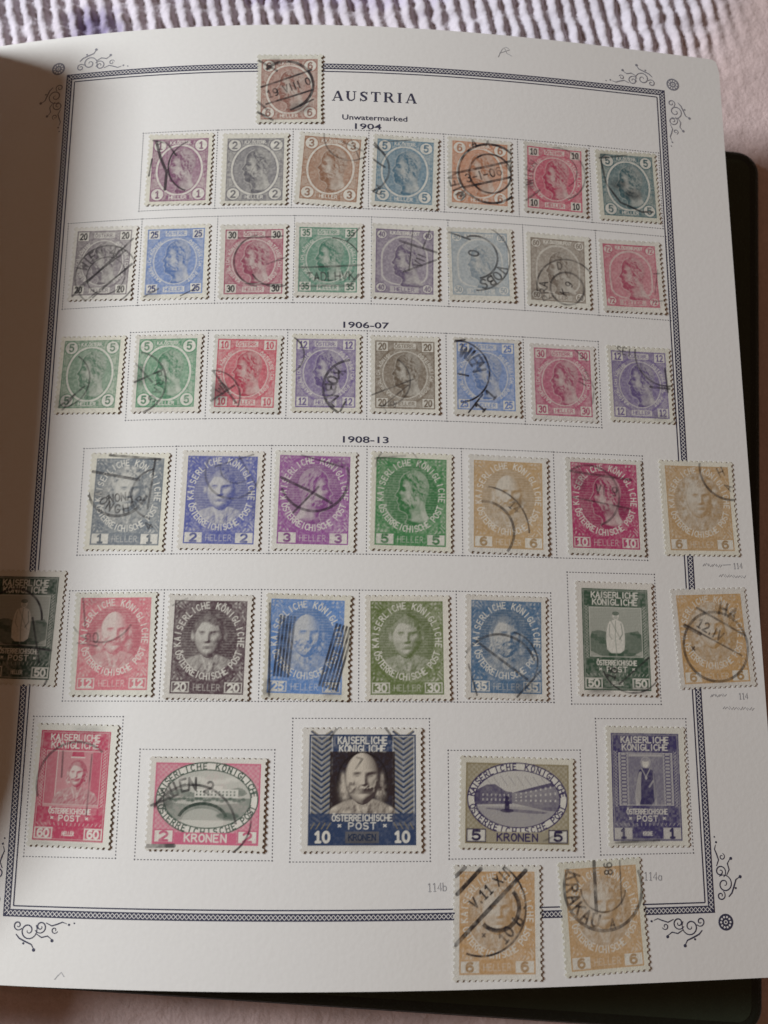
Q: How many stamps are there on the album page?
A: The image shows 46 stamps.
